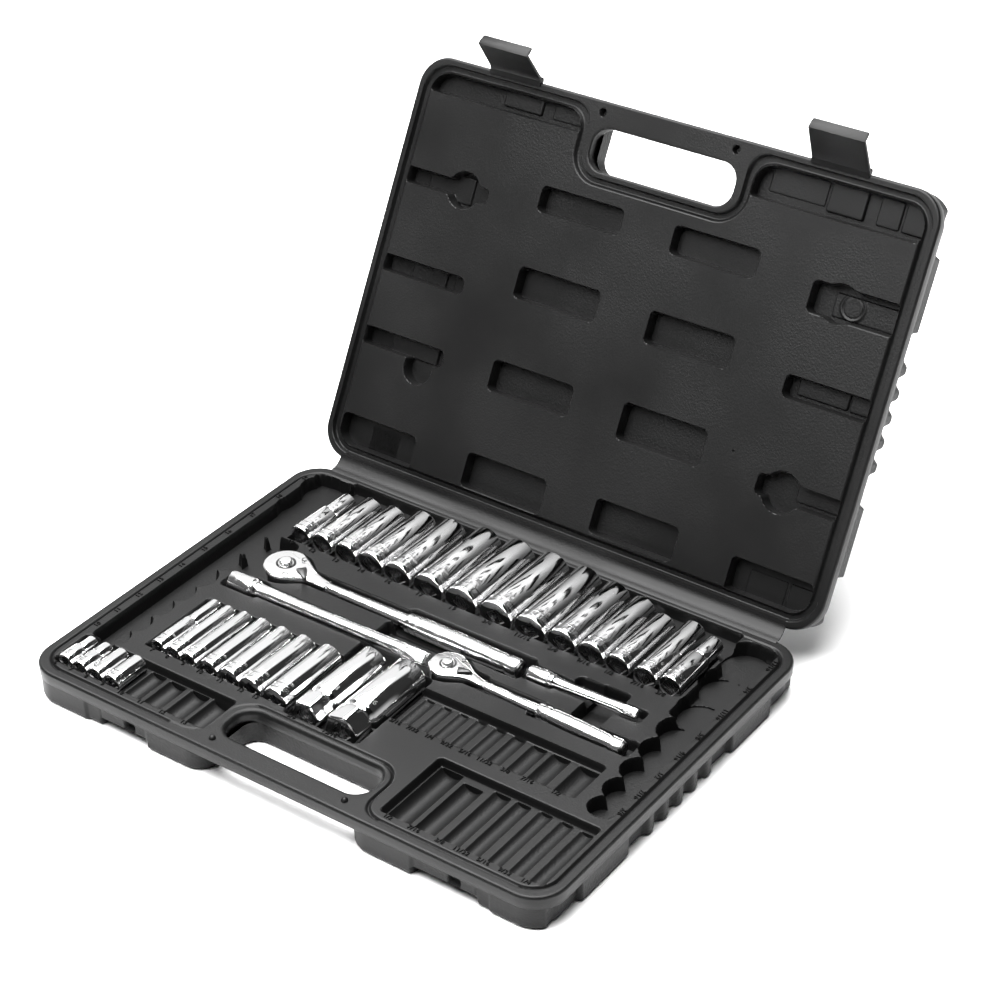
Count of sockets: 27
